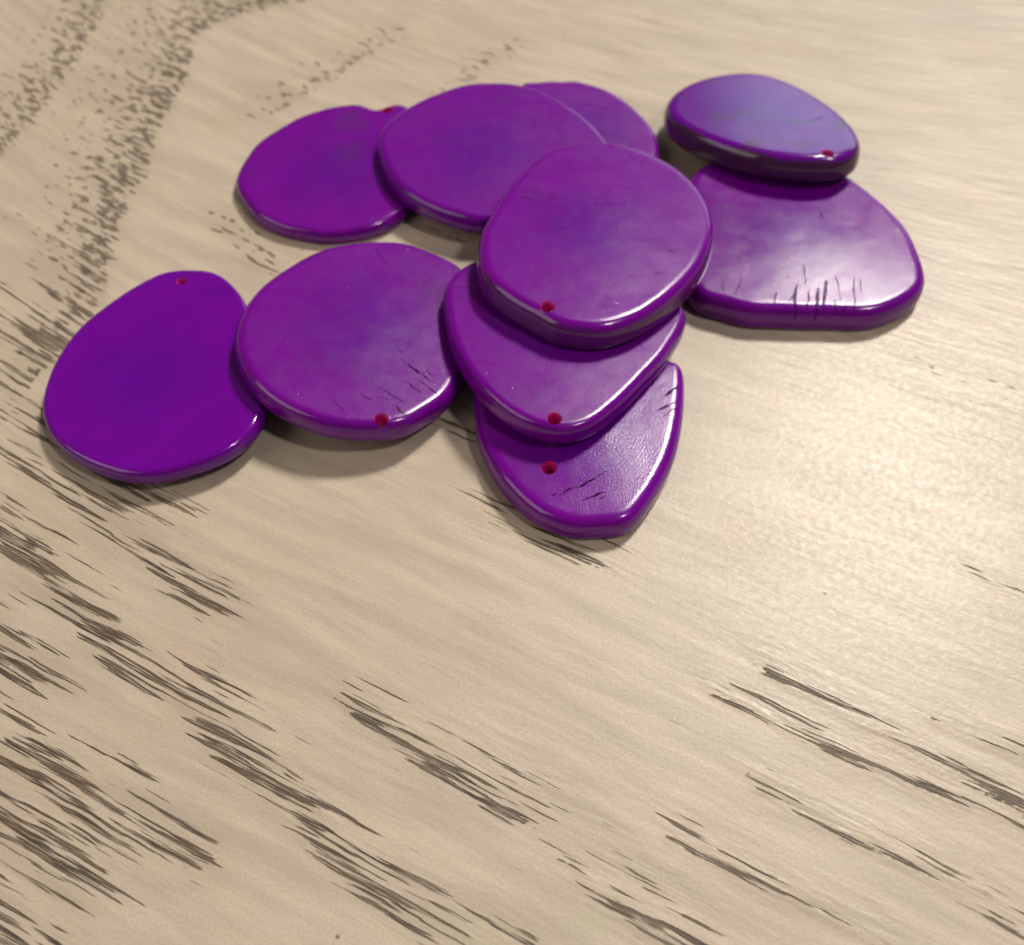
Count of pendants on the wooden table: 10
